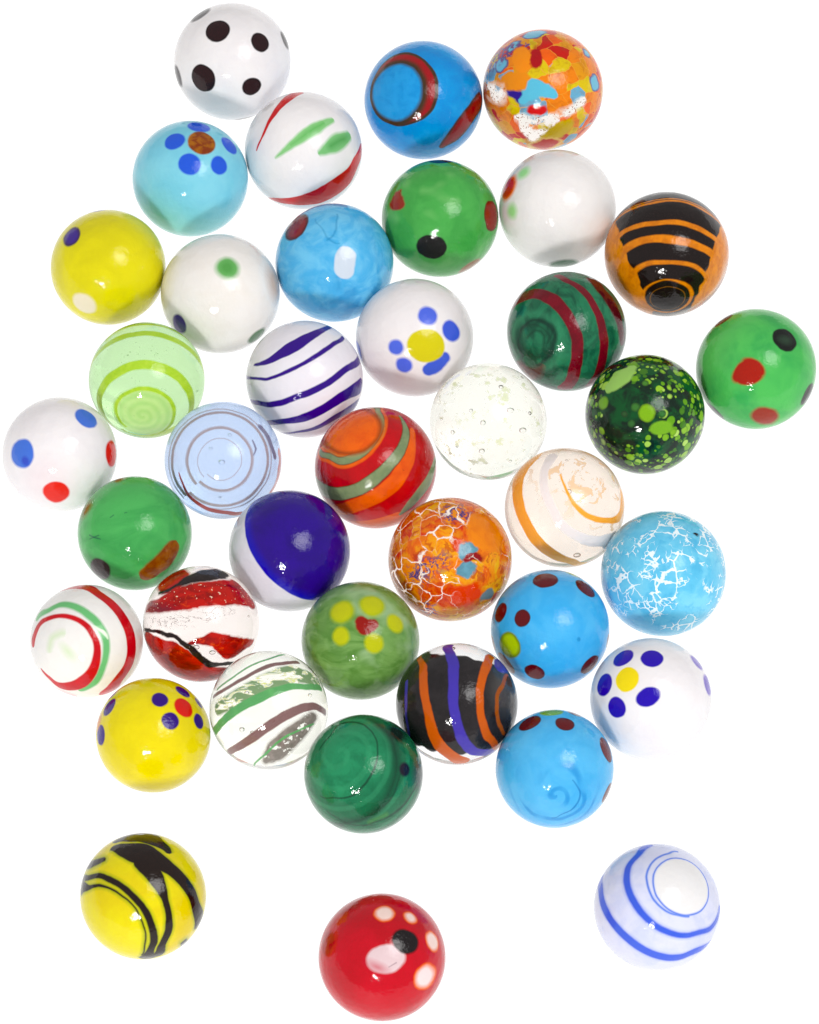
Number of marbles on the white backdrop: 39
